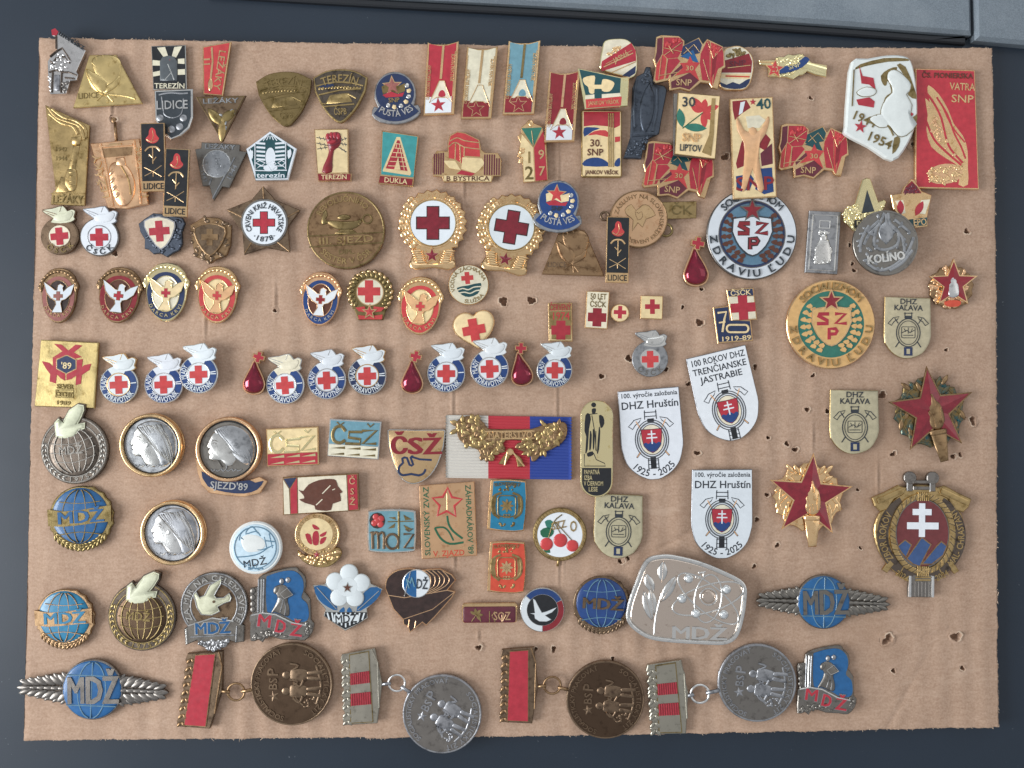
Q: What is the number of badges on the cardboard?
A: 122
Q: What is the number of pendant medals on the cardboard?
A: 5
